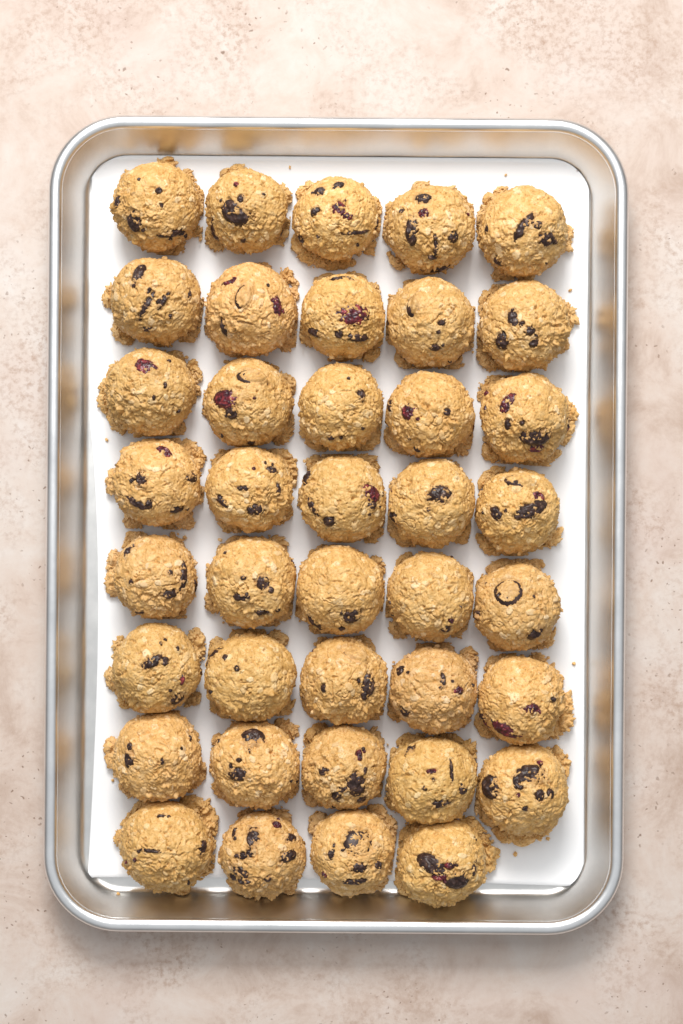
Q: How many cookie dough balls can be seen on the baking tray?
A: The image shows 39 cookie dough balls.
